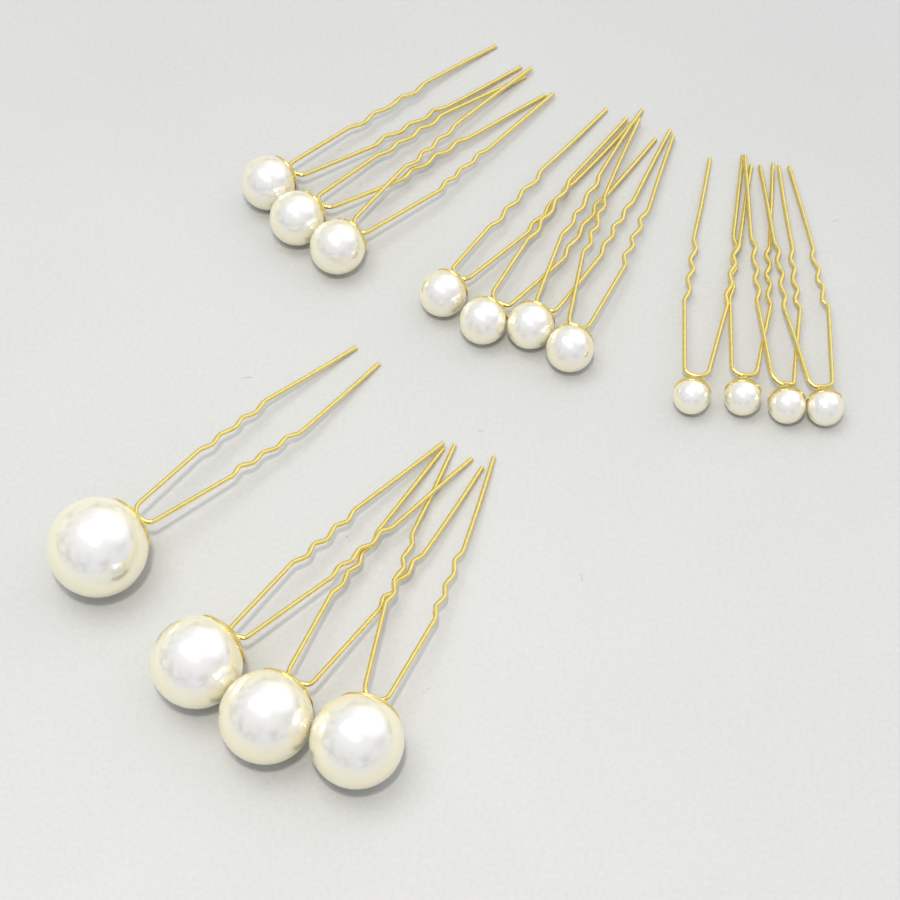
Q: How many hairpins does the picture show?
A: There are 15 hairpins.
